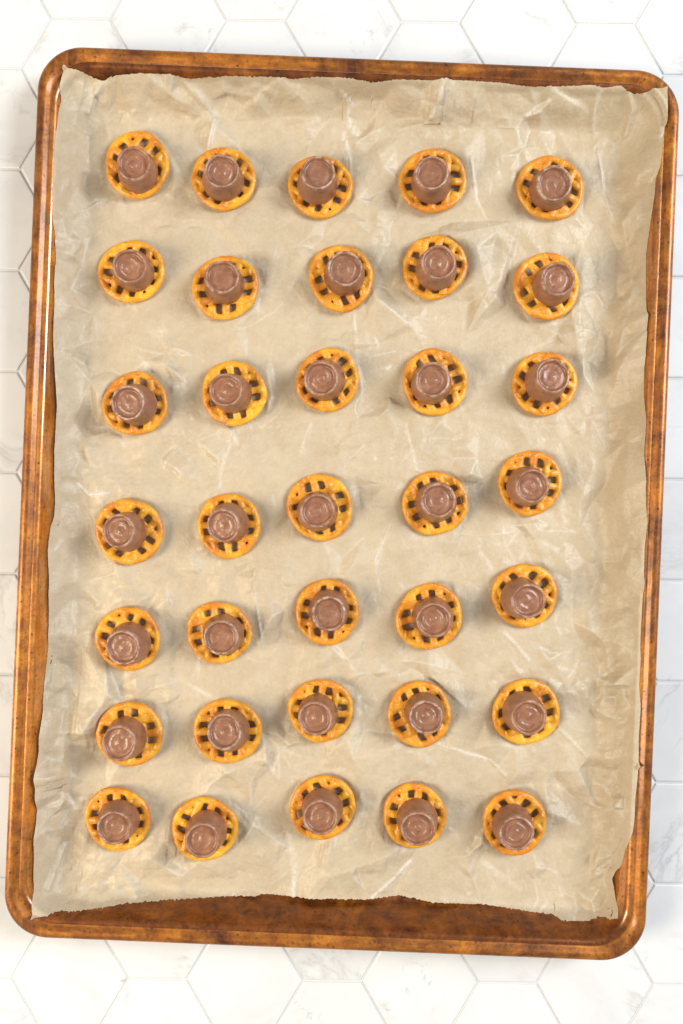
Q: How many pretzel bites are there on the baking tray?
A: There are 35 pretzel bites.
